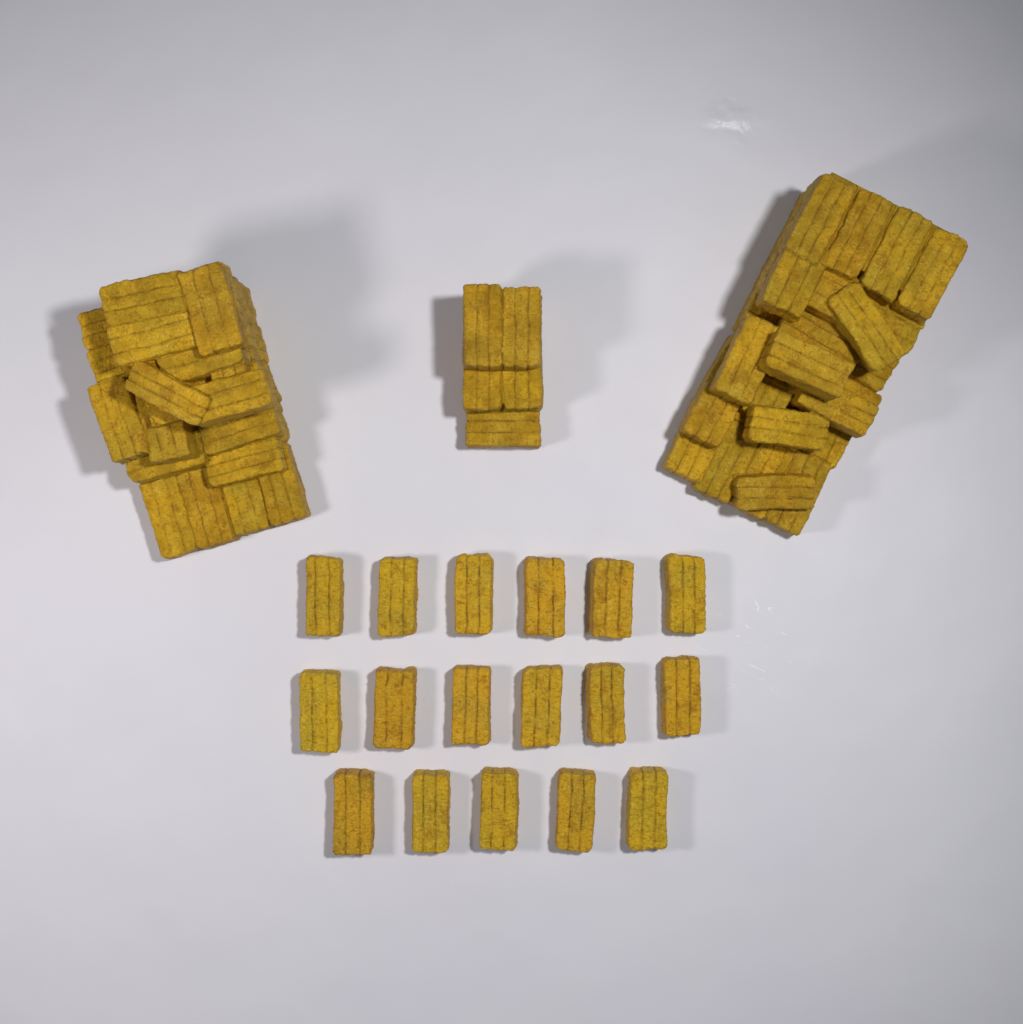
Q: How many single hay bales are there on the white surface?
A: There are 17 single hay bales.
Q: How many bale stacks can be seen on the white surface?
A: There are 3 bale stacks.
